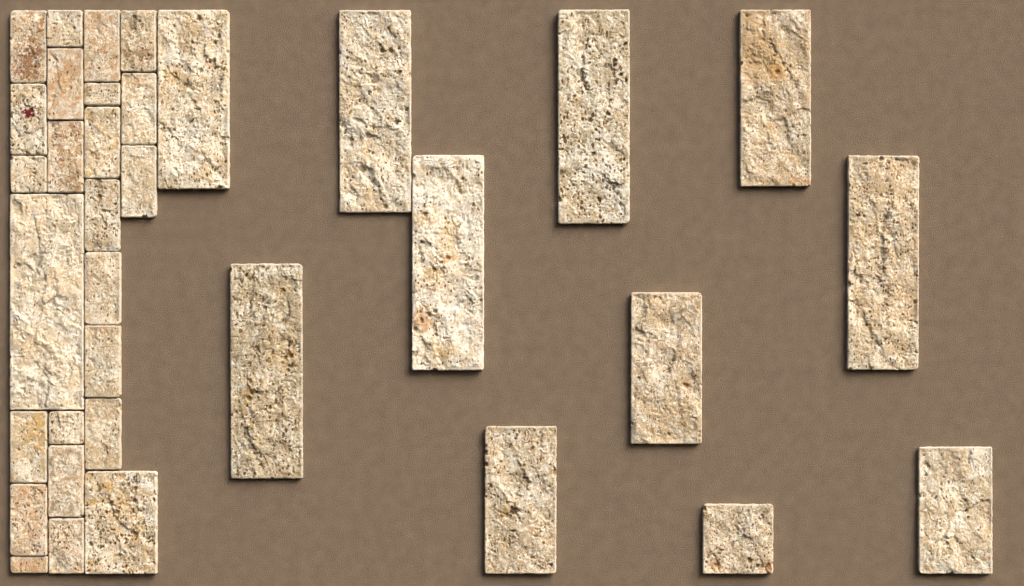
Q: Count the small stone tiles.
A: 22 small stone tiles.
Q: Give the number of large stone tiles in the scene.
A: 13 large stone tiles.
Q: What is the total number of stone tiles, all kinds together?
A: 35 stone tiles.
